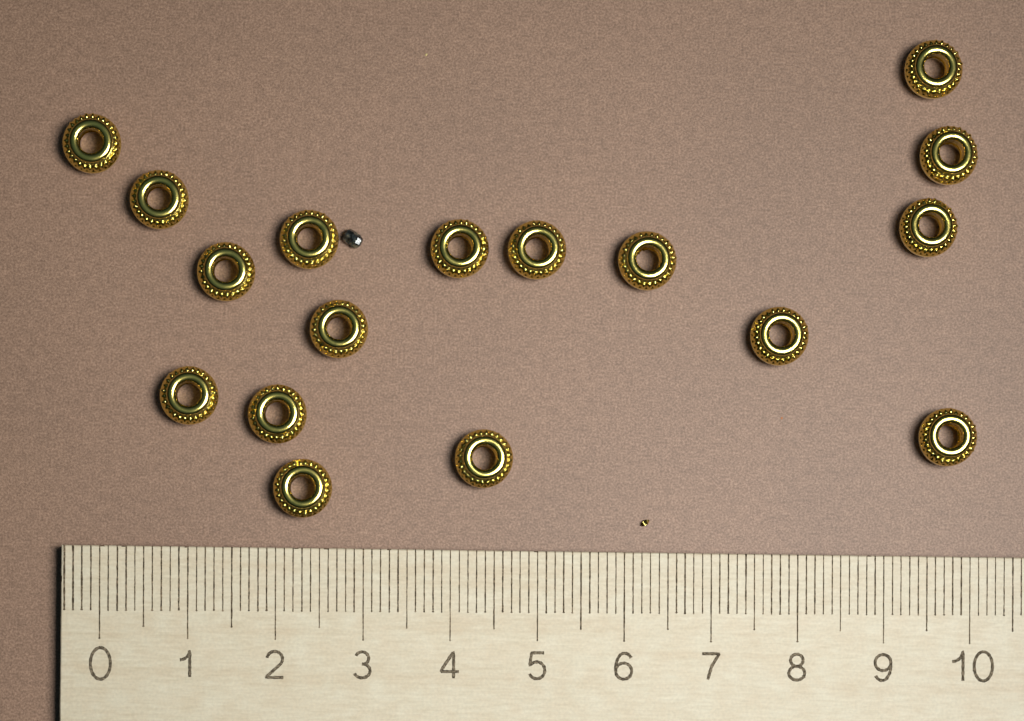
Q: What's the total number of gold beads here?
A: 17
